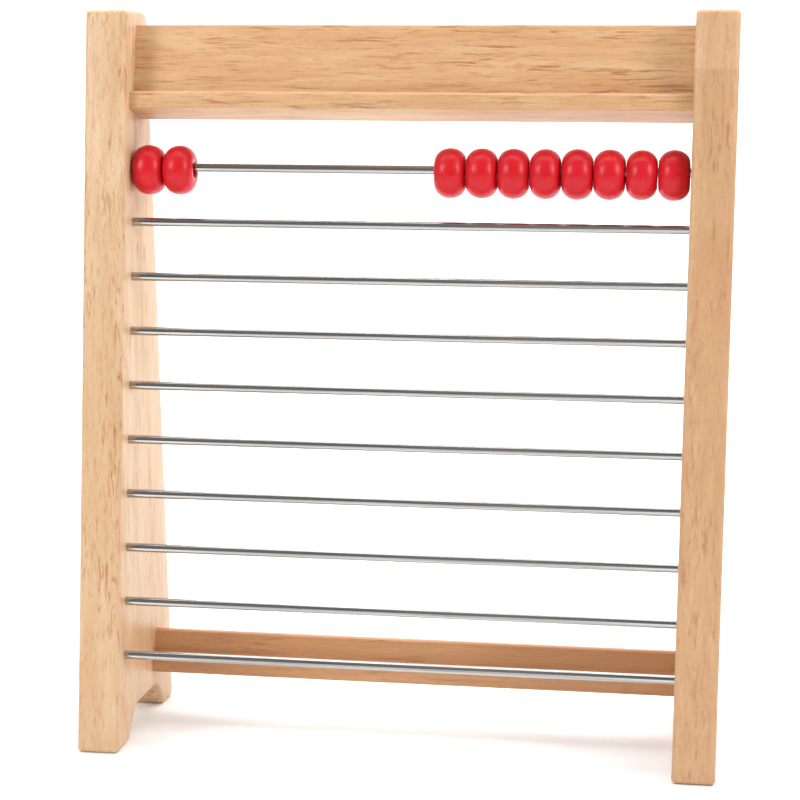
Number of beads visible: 10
